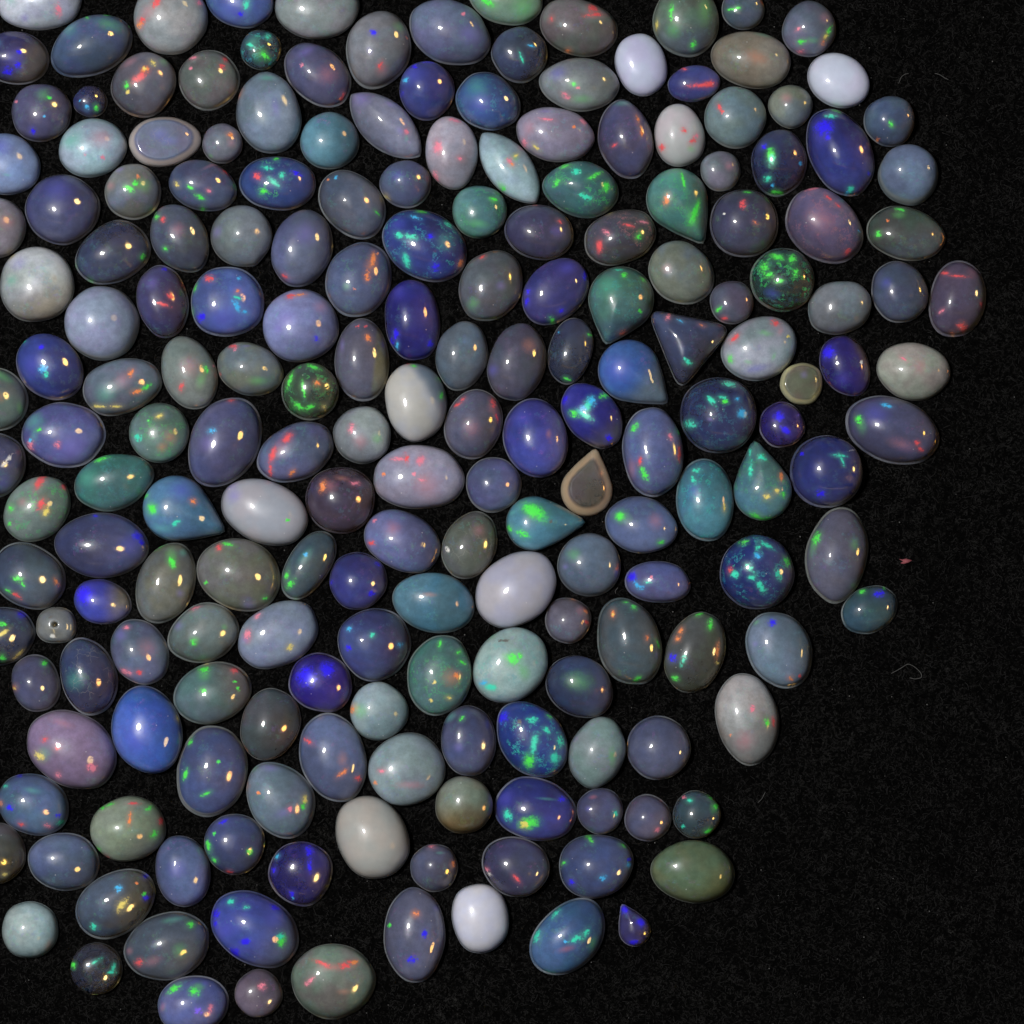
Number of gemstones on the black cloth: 200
